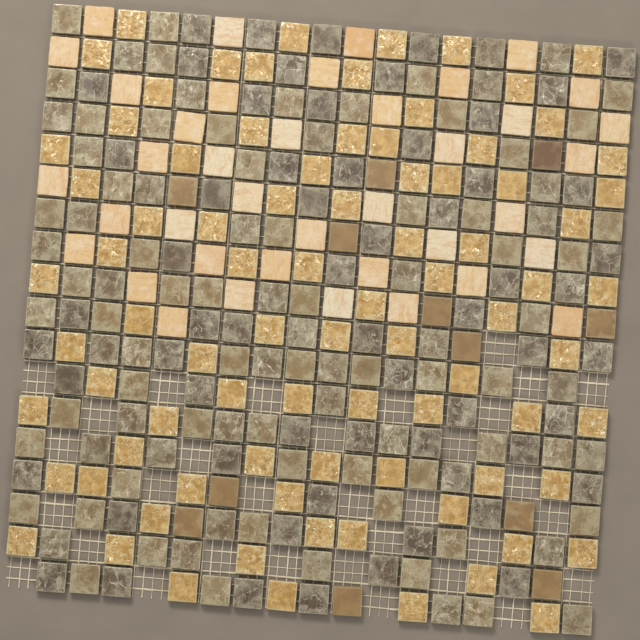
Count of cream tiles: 39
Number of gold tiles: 84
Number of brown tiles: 12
